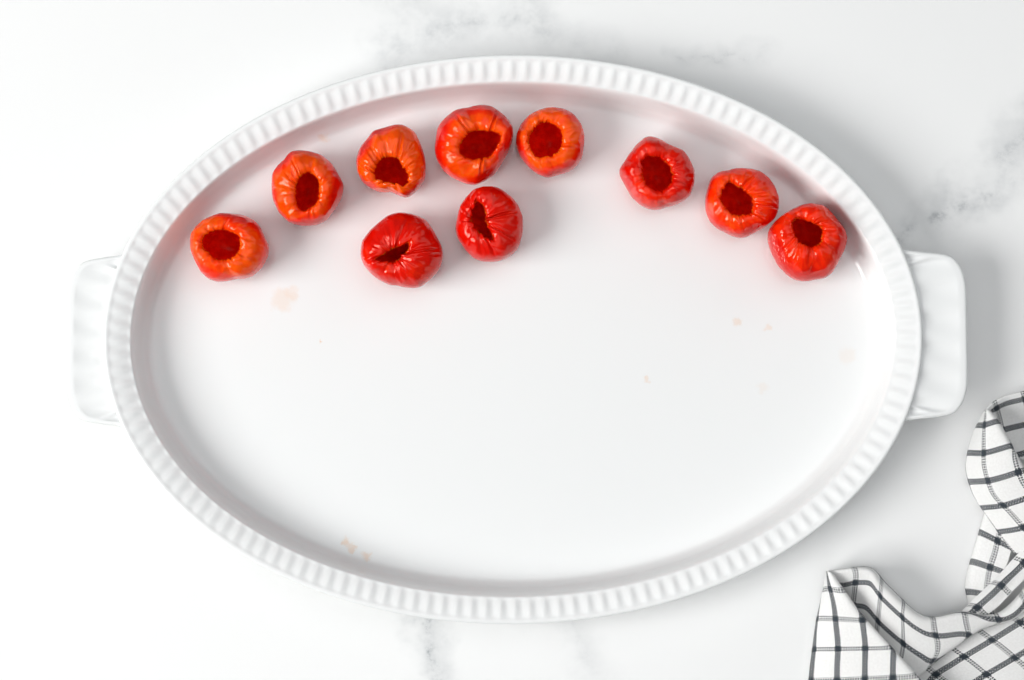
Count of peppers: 10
